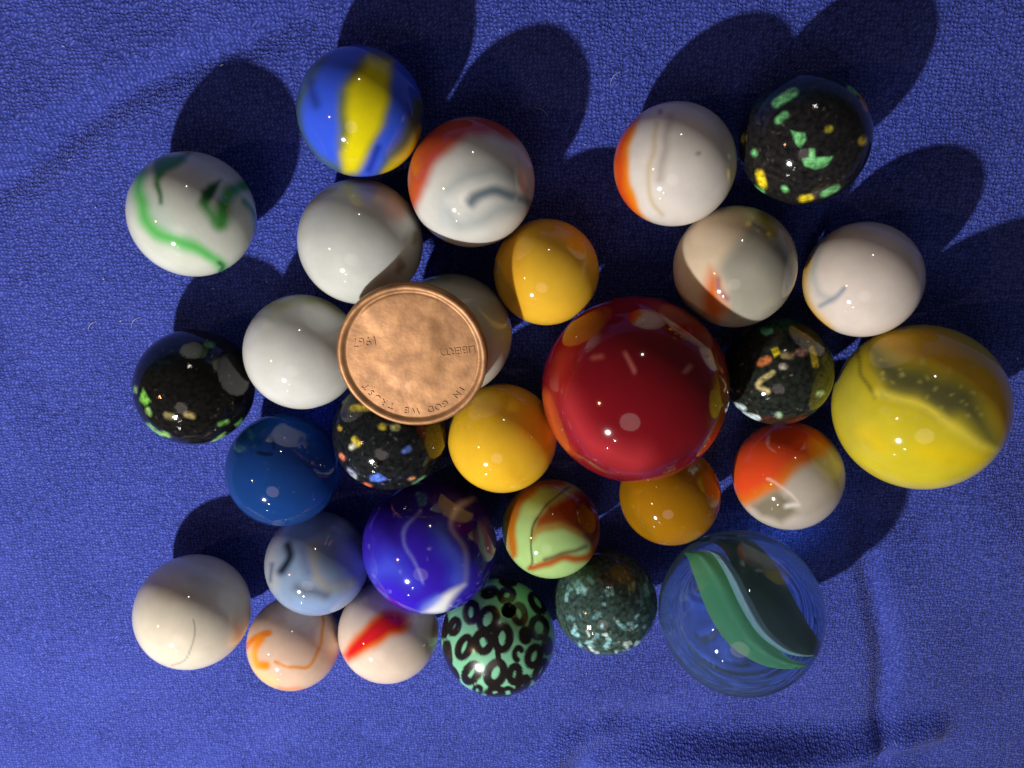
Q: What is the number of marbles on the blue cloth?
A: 29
